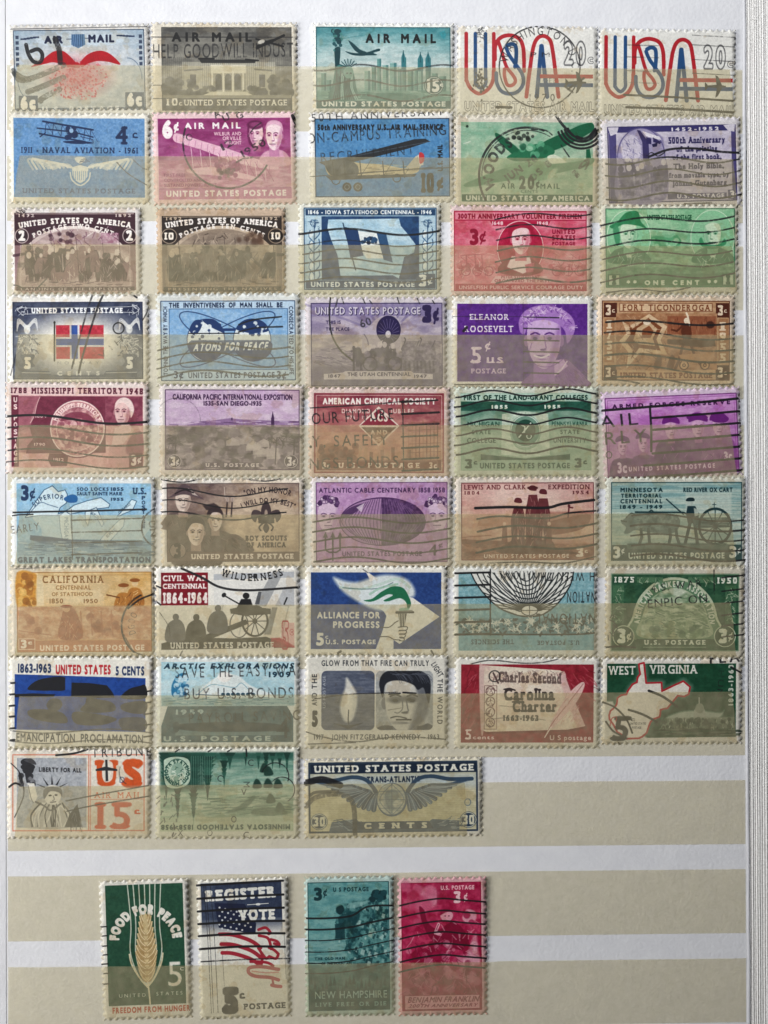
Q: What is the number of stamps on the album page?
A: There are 47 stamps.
